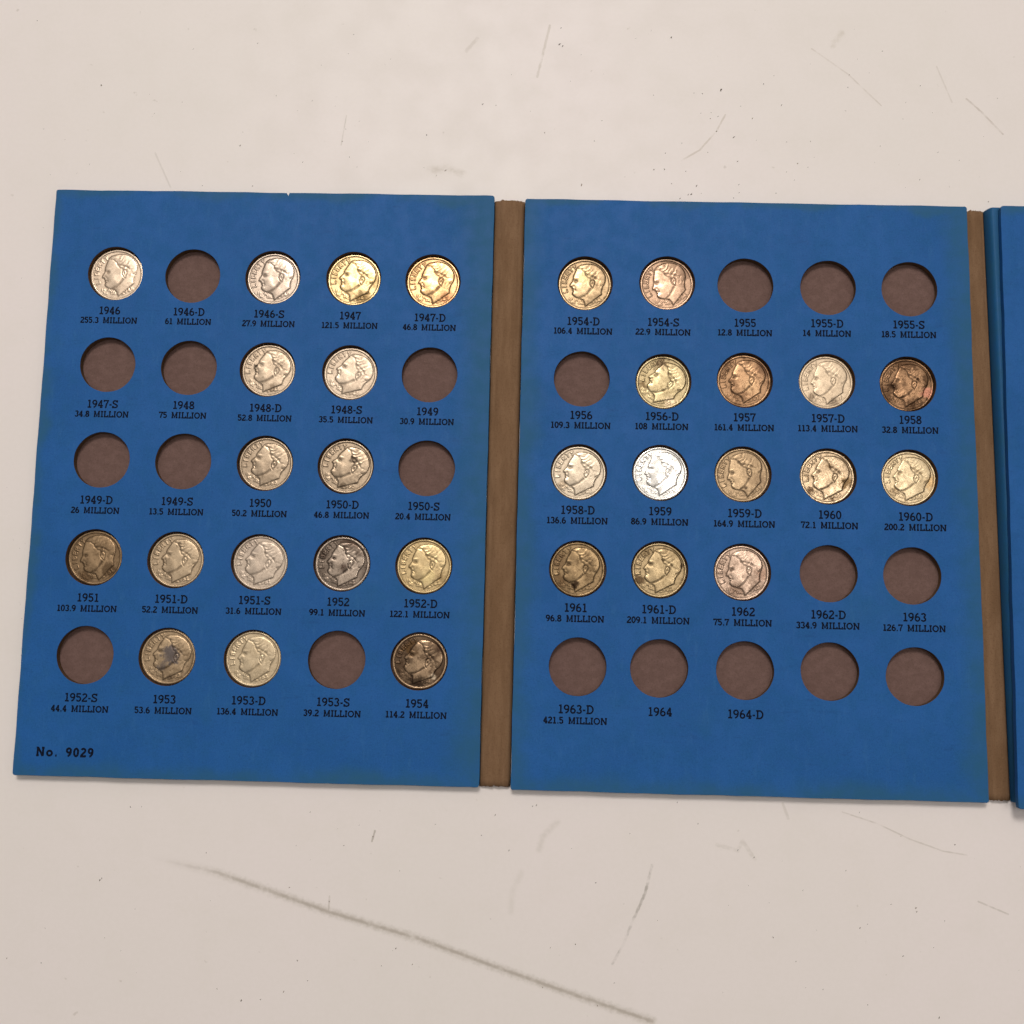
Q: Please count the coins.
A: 30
